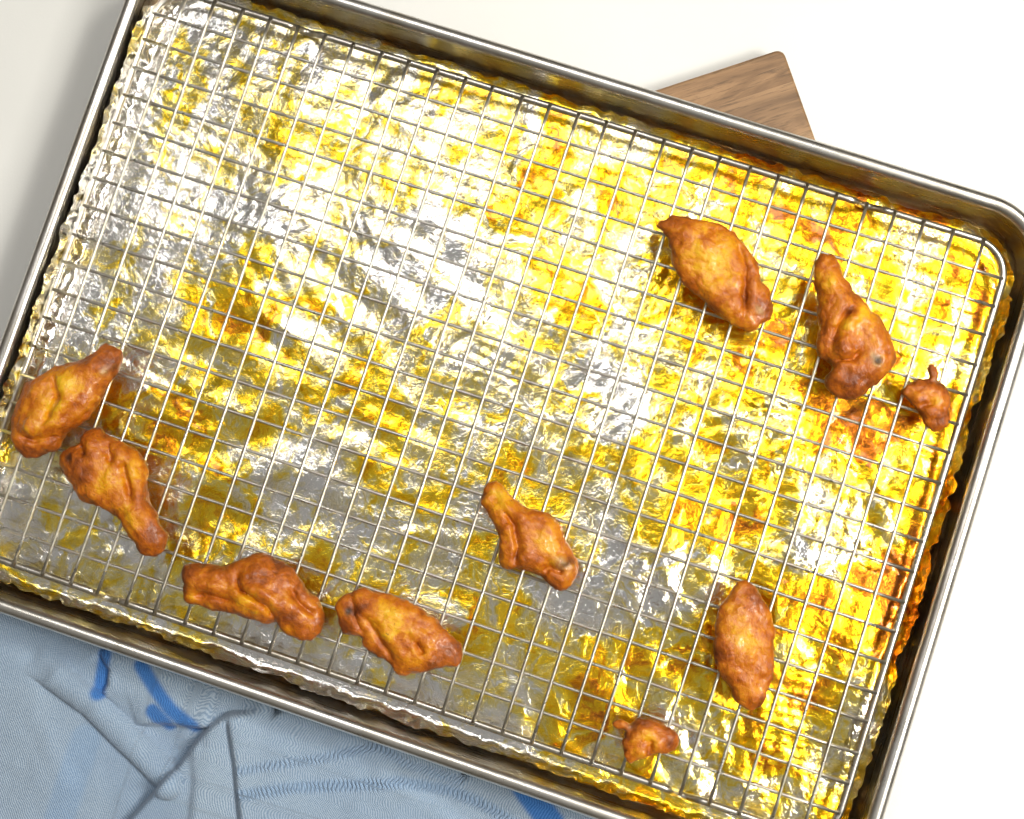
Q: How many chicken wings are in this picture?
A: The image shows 10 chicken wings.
